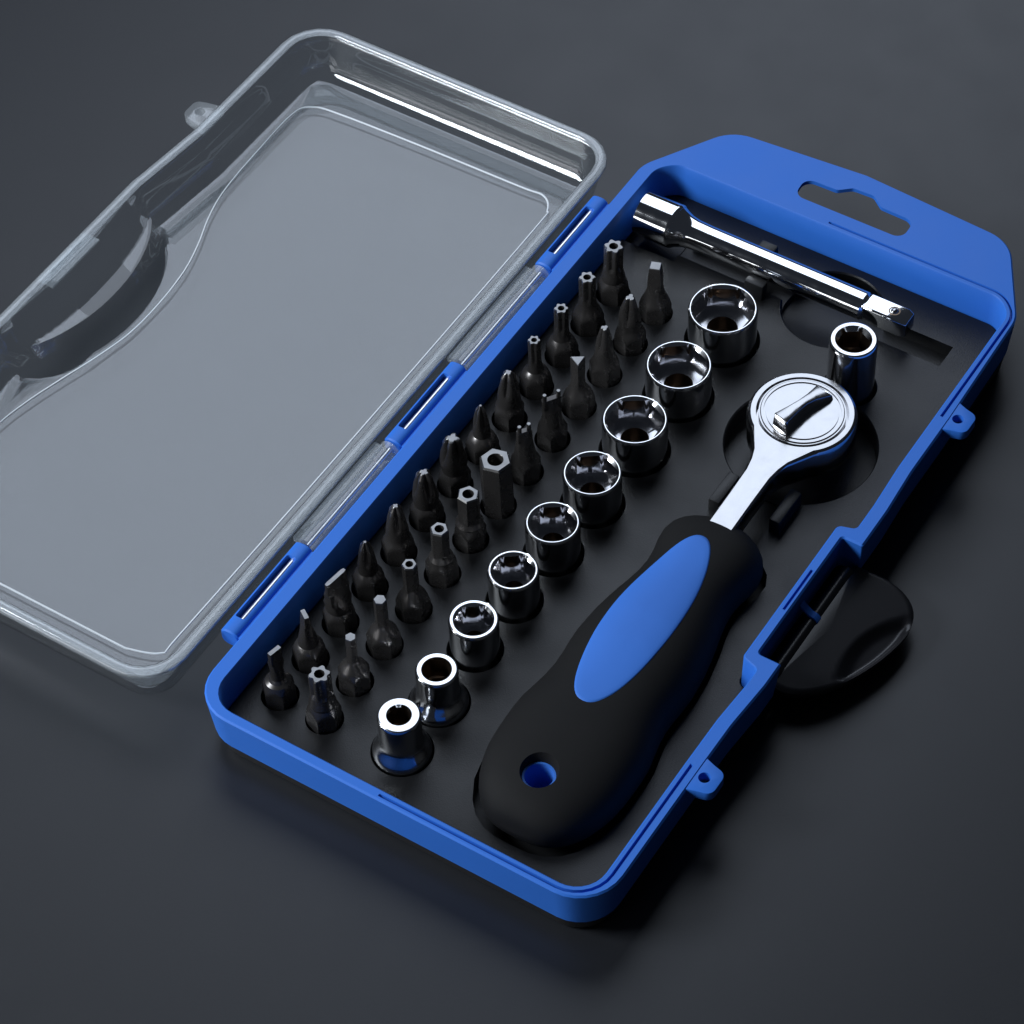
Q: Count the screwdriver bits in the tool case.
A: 26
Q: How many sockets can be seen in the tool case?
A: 10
